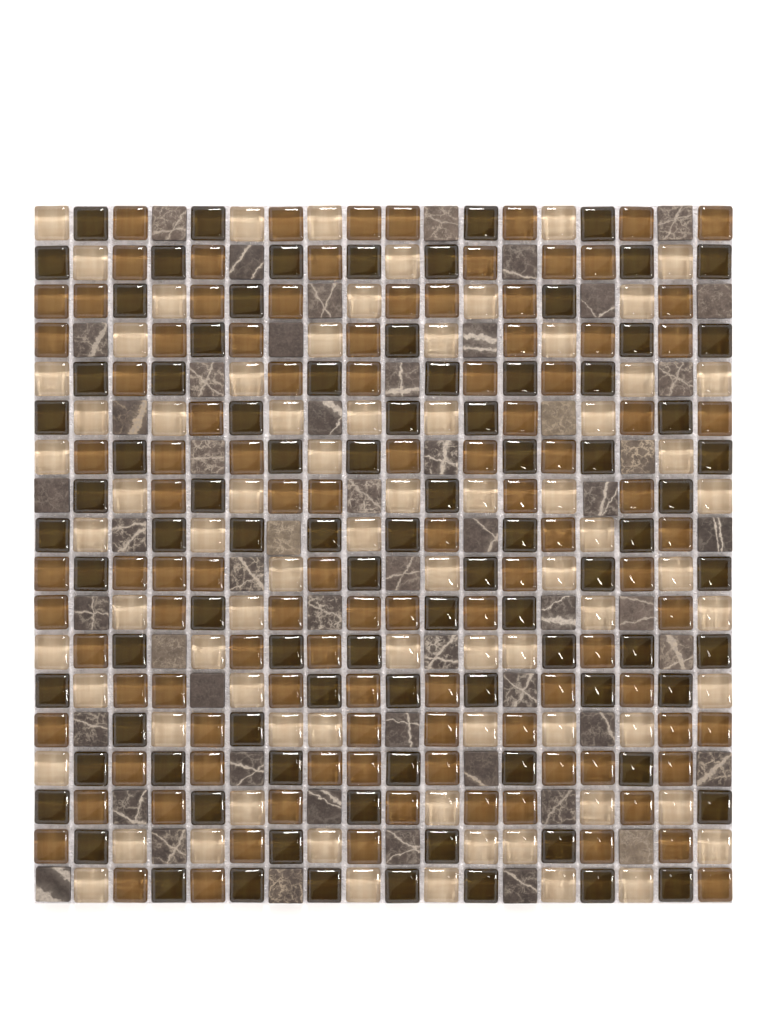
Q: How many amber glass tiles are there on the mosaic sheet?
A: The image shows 106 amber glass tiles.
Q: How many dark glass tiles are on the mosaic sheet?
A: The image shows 89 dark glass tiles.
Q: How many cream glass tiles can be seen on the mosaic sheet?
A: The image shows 76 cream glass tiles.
